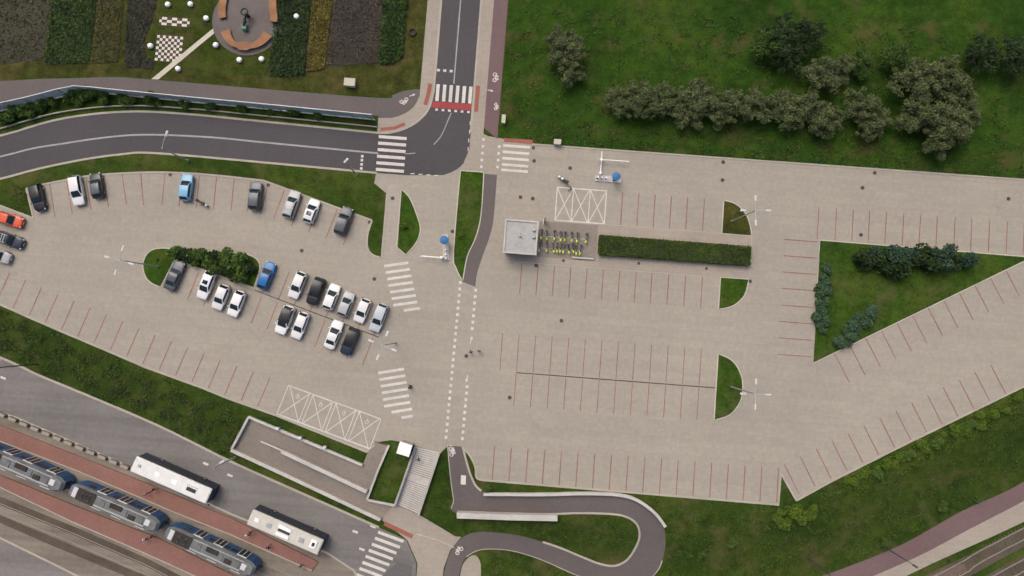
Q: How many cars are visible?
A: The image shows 26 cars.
